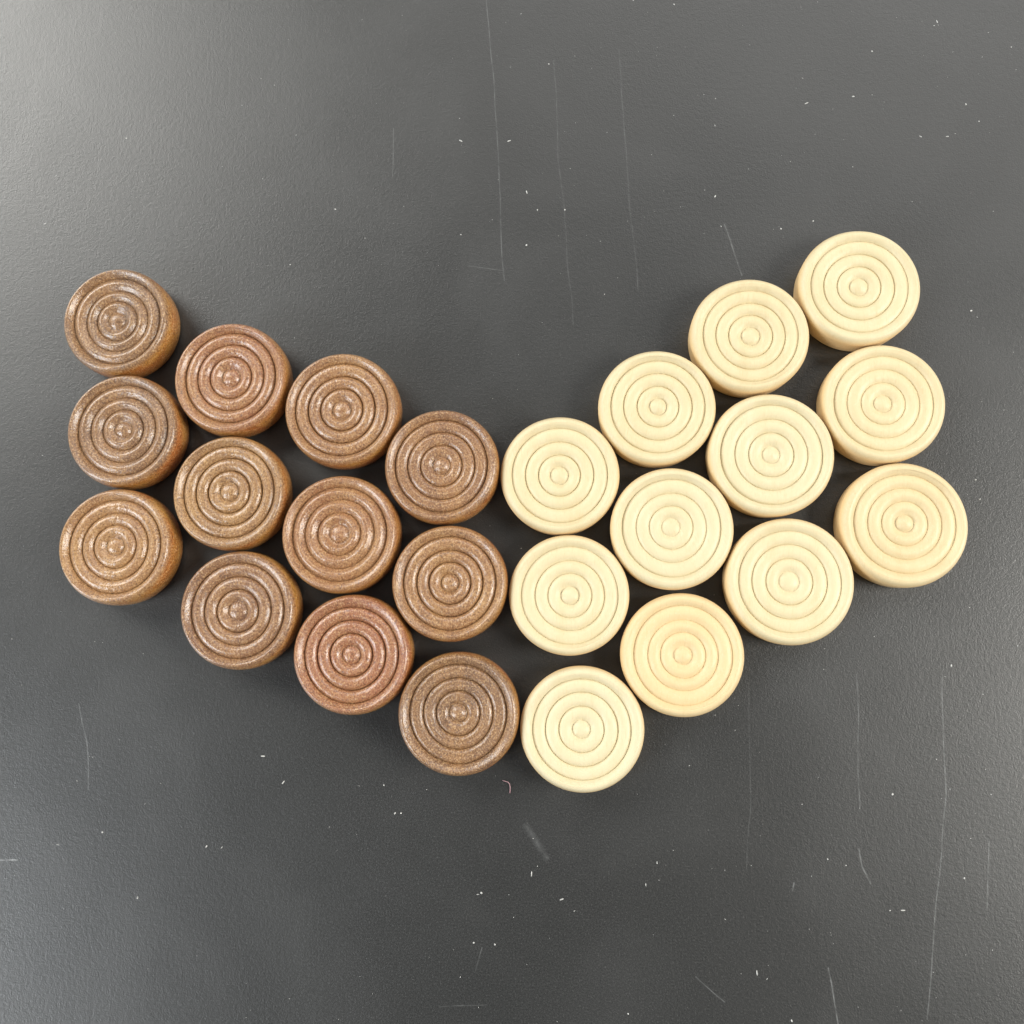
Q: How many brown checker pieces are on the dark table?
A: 12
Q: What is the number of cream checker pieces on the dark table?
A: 12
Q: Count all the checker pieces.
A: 24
